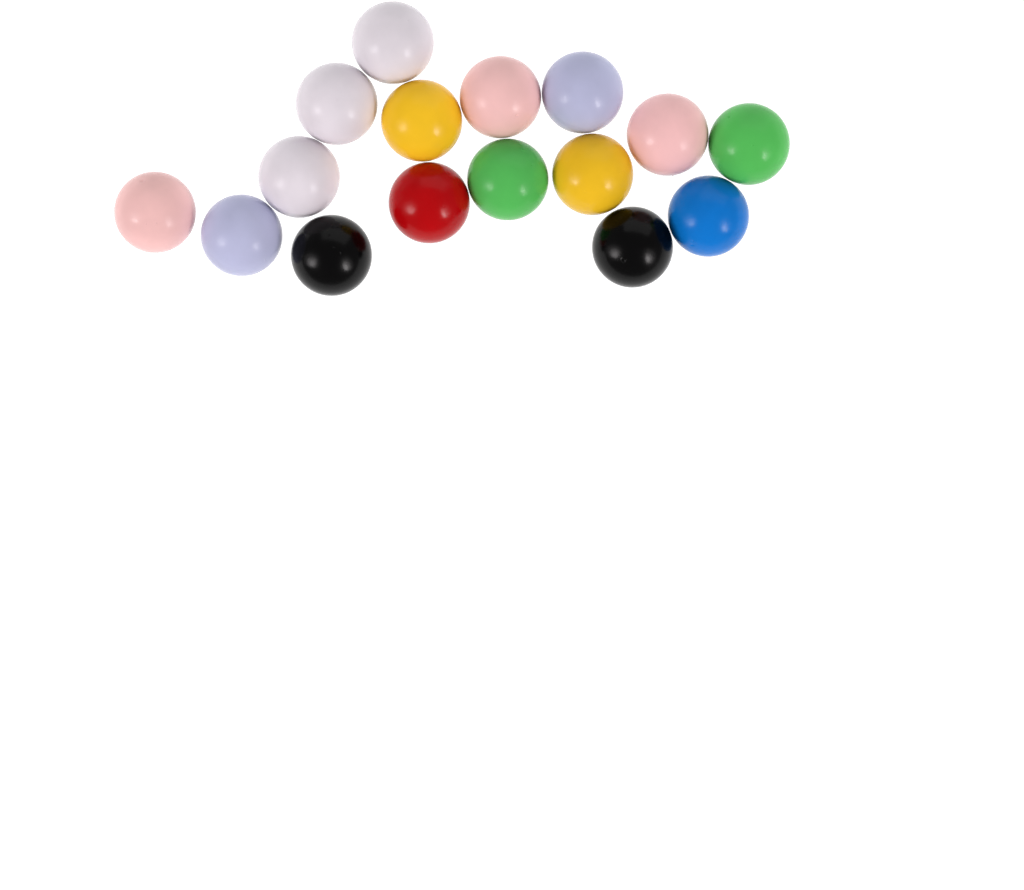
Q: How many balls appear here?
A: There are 16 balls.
